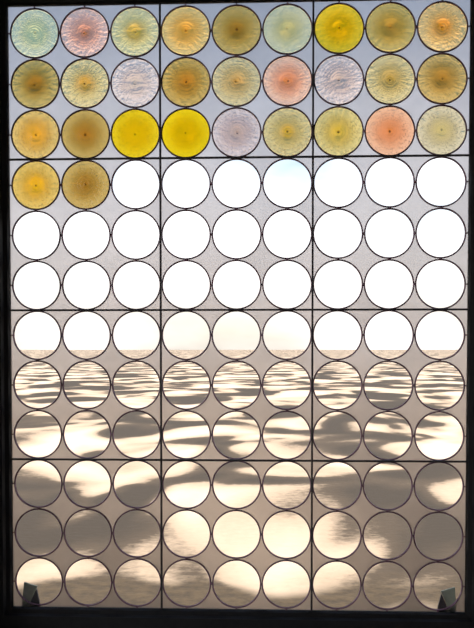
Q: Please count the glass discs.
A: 29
